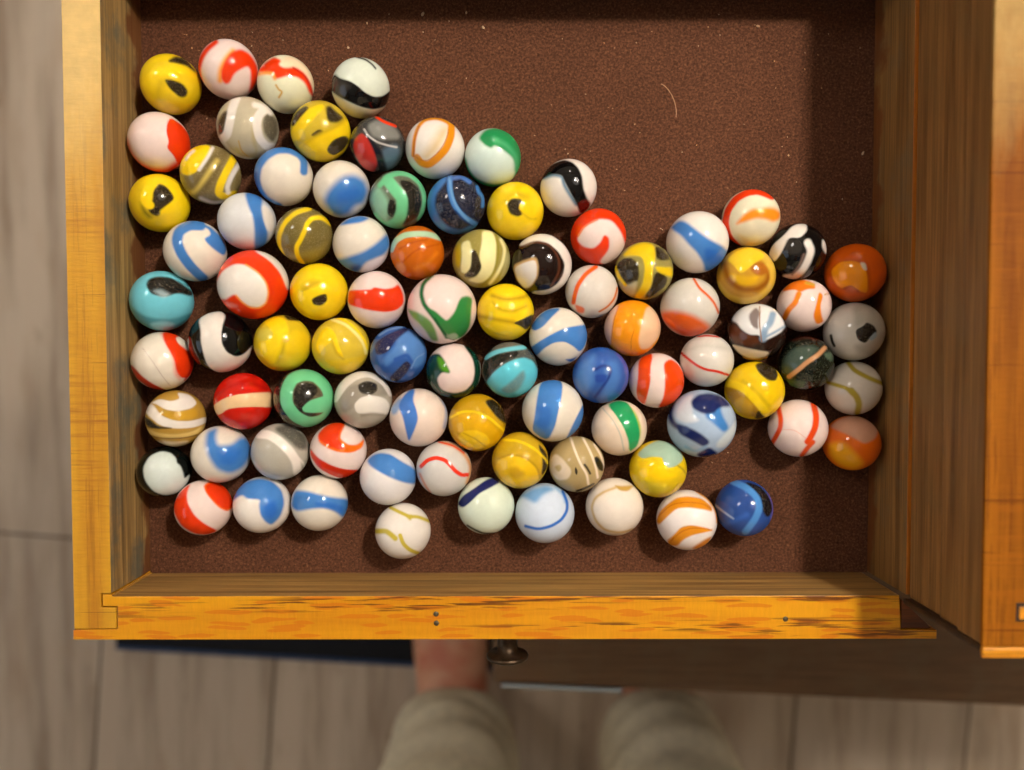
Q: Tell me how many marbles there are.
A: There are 87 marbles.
